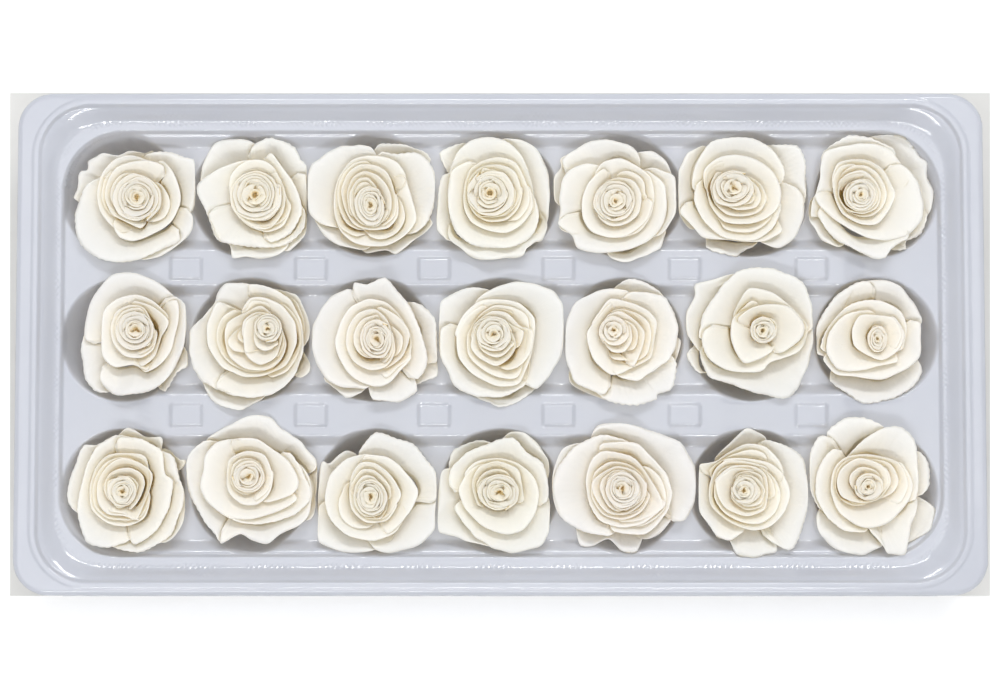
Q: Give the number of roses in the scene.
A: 21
